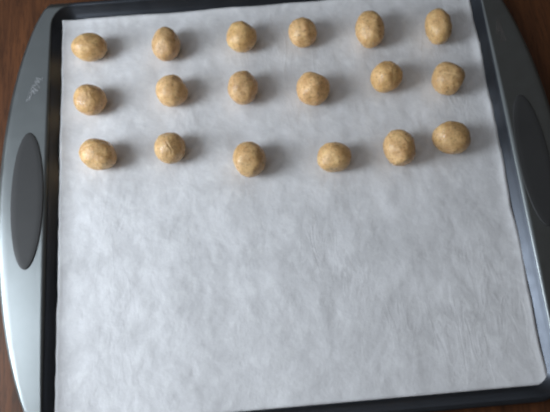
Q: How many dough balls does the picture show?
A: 18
